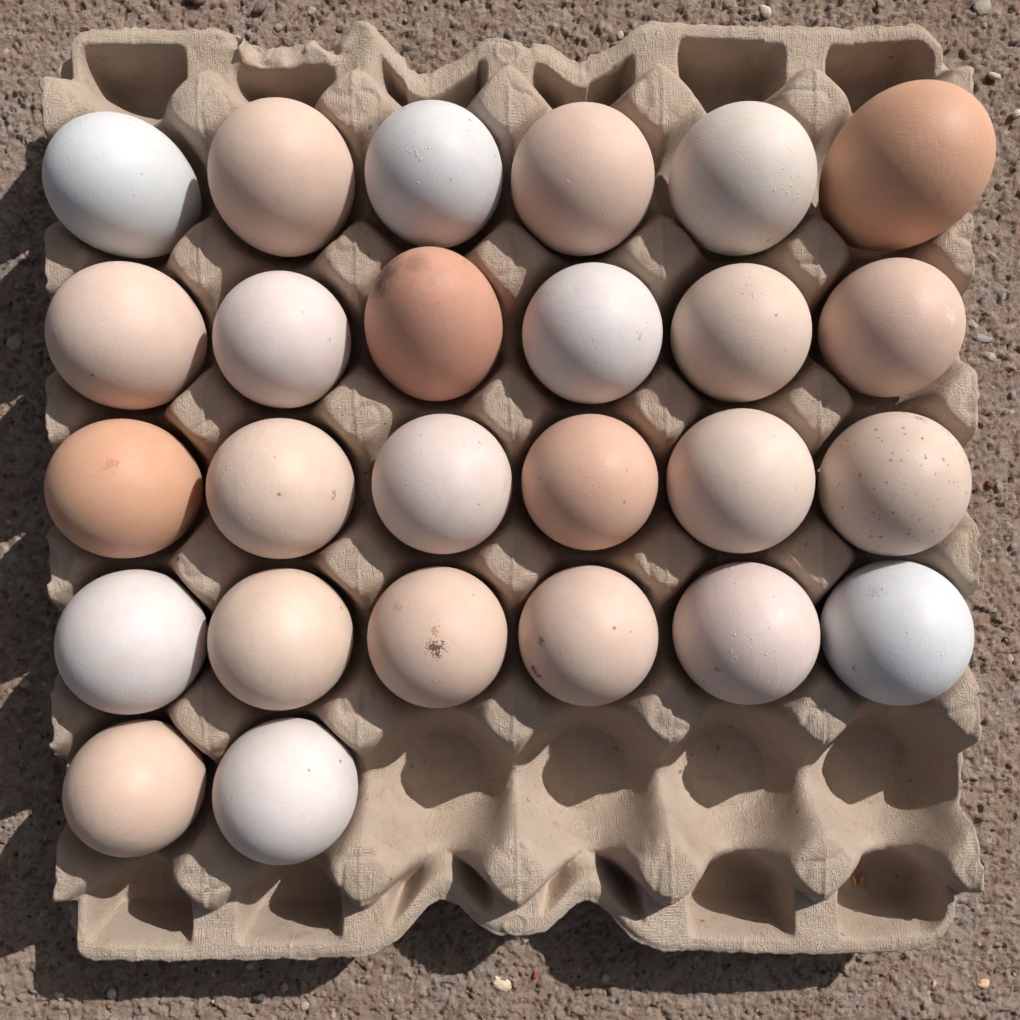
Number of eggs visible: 26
